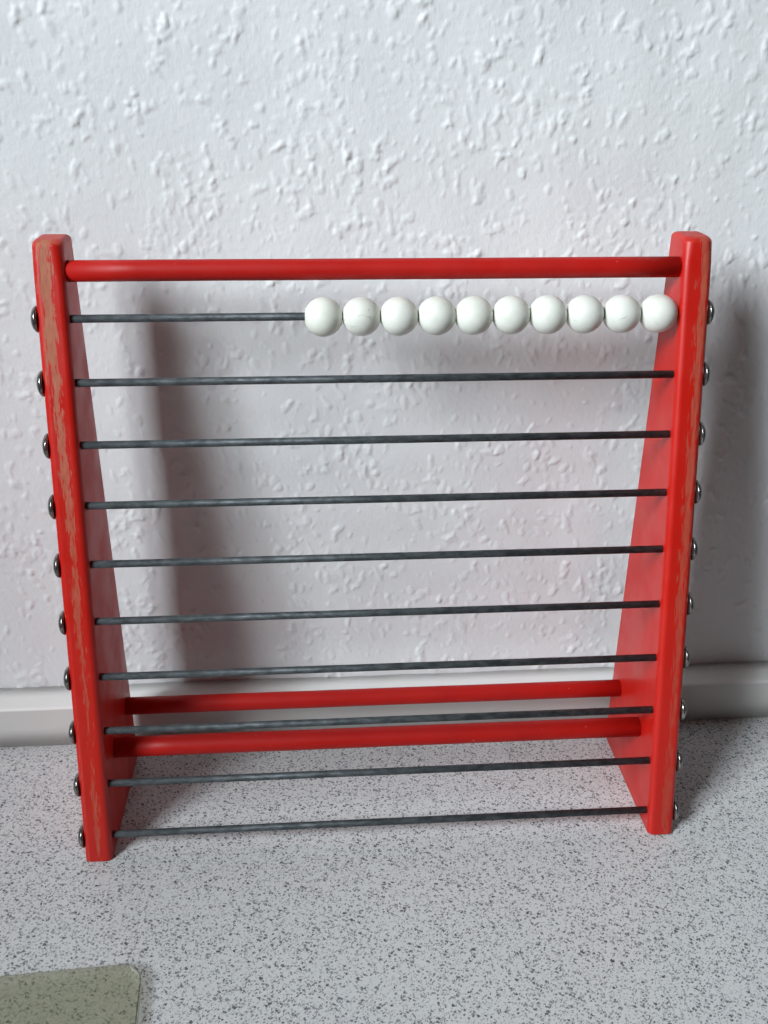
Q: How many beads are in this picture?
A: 10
